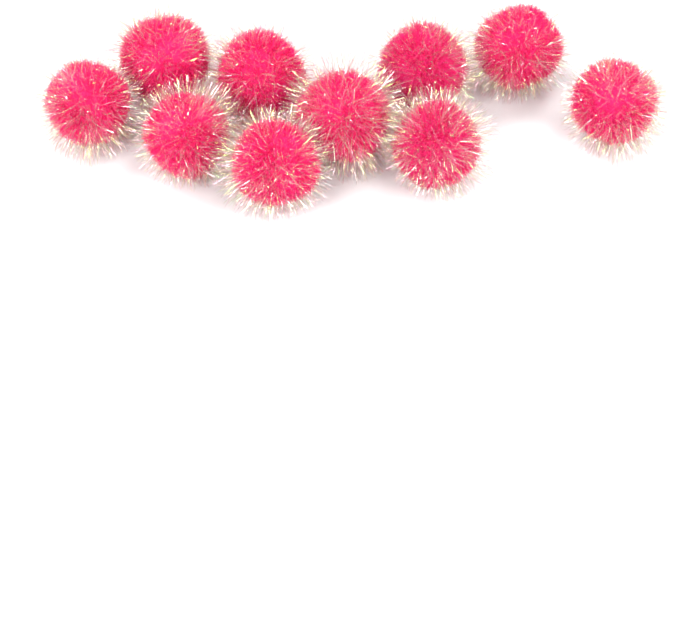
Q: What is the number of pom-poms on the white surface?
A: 10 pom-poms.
